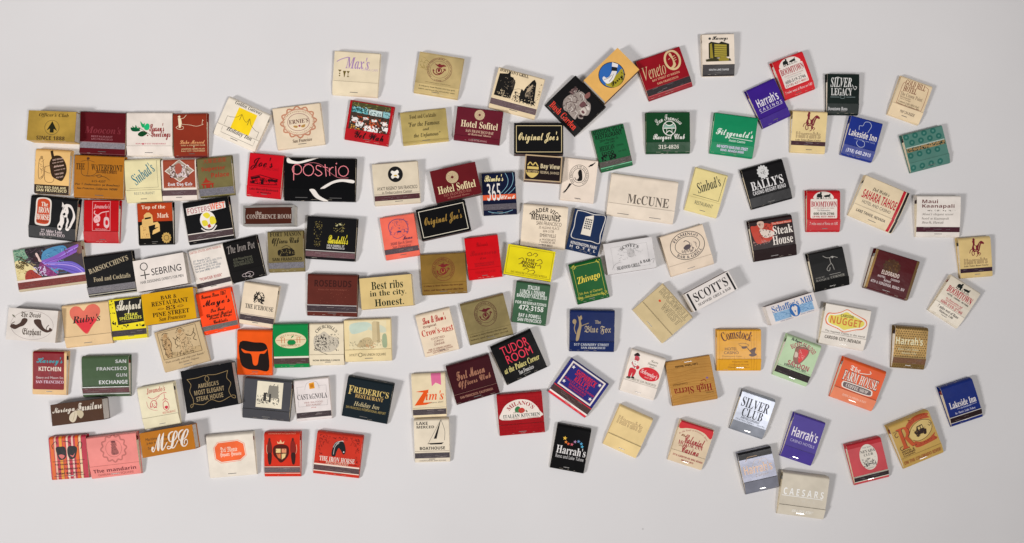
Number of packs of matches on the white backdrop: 129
